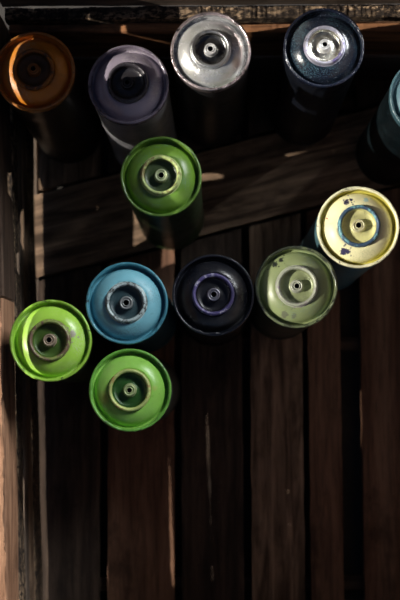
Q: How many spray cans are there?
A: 12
